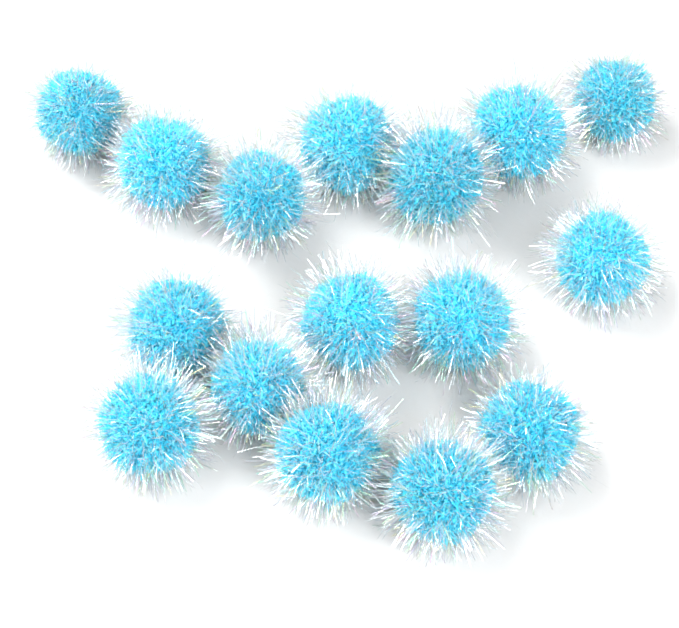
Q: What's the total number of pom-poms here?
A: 16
